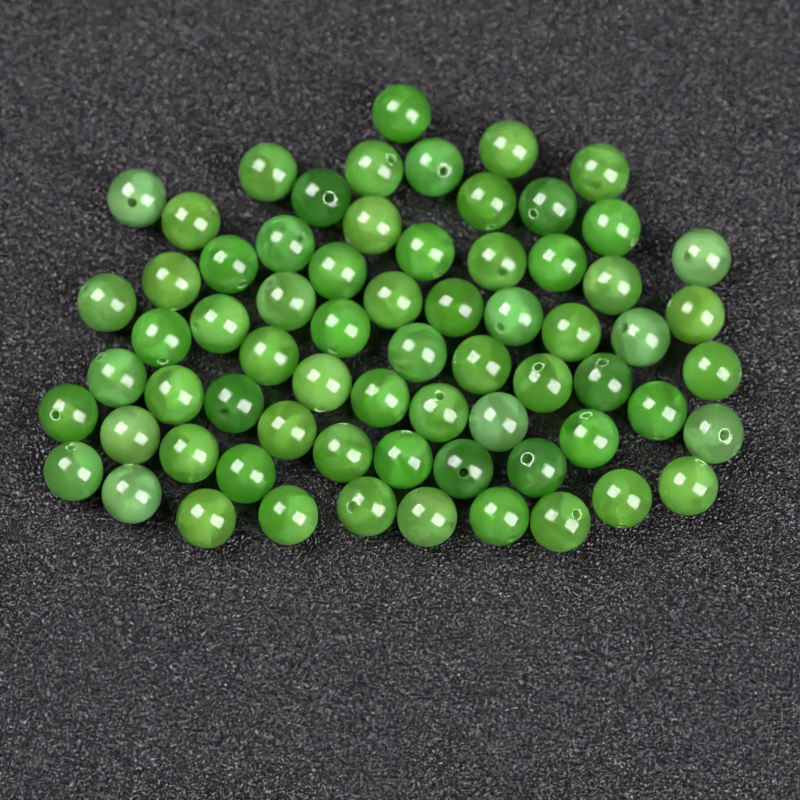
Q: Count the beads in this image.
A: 68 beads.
